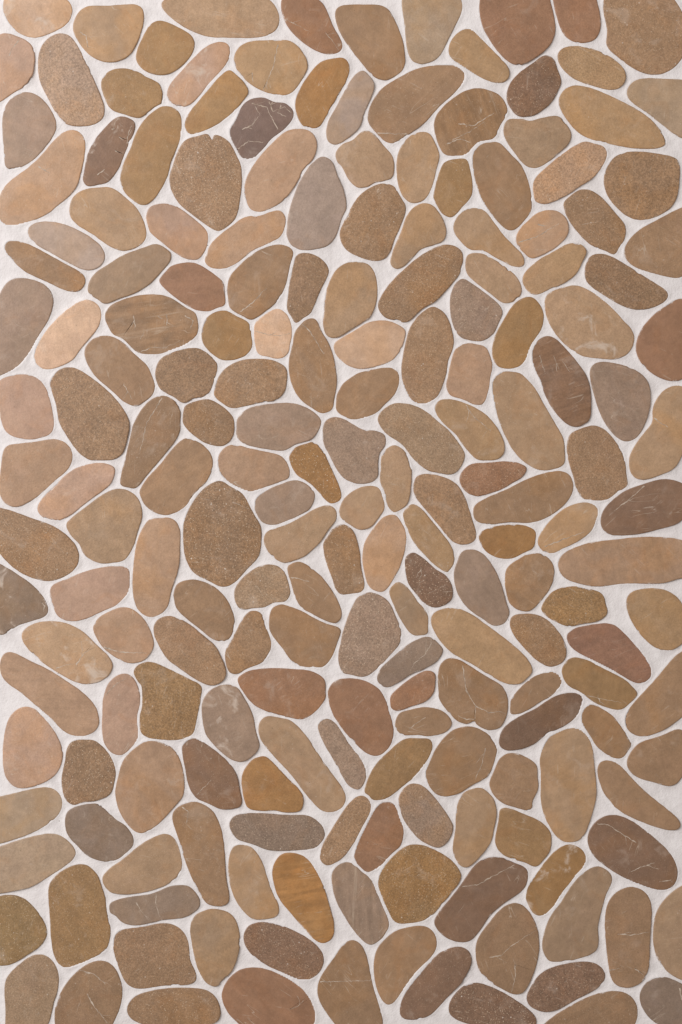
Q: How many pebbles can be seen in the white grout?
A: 200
